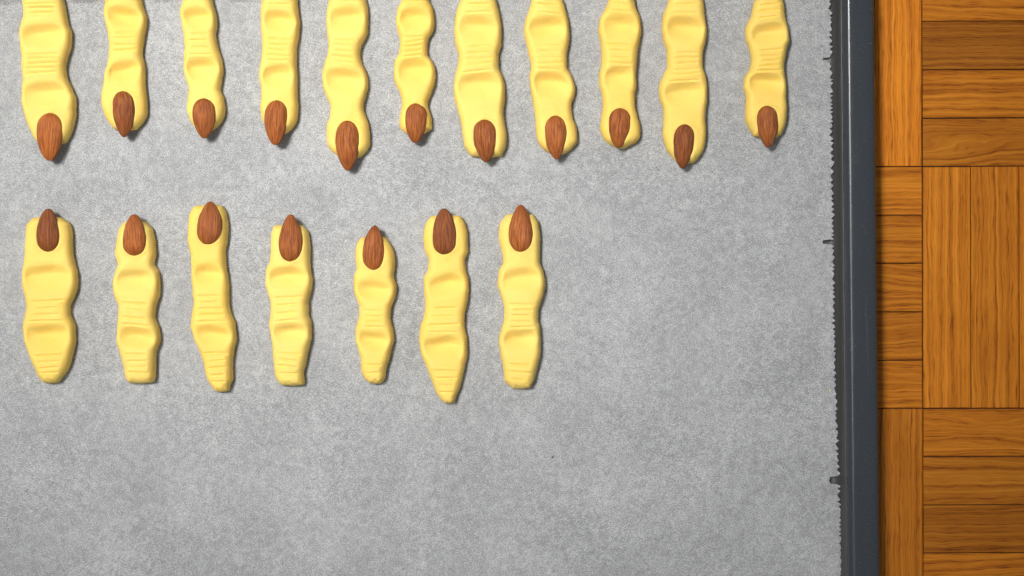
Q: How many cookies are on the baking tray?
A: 18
